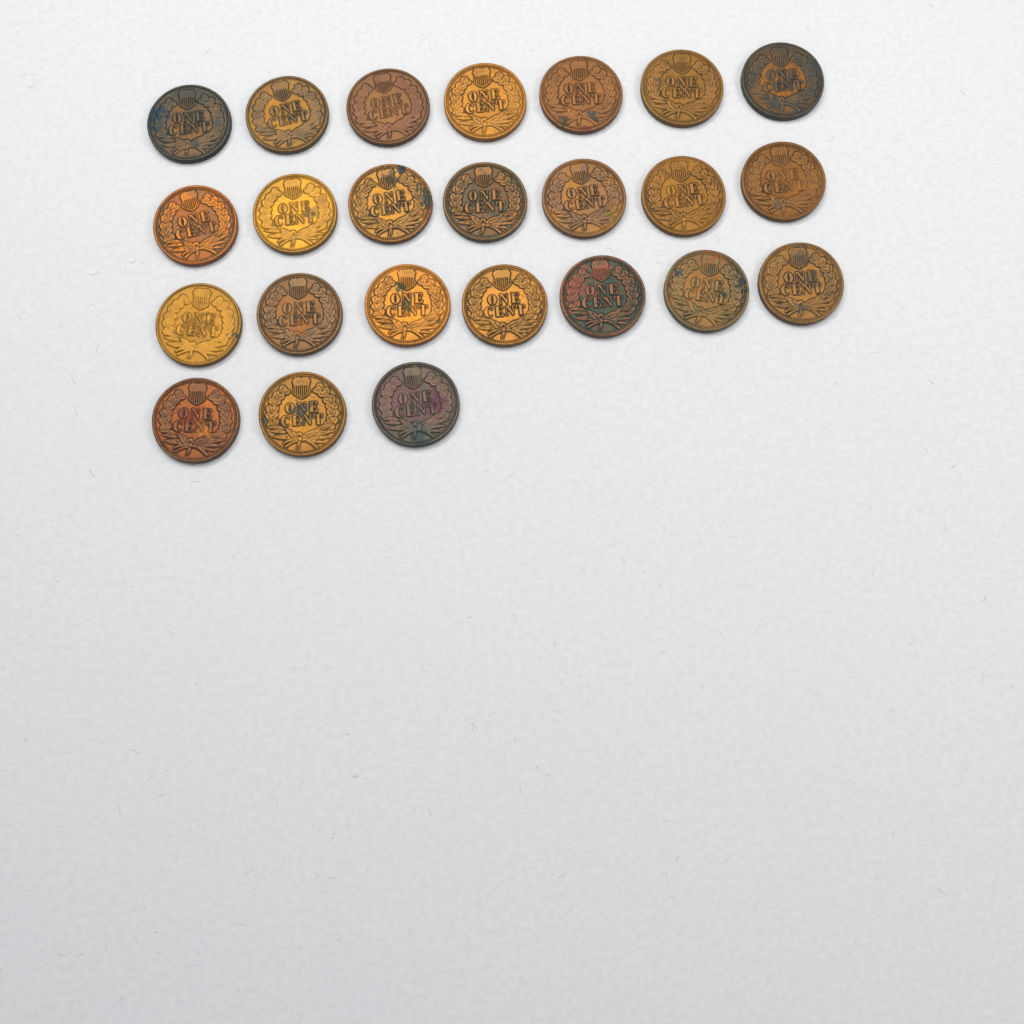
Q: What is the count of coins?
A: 24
